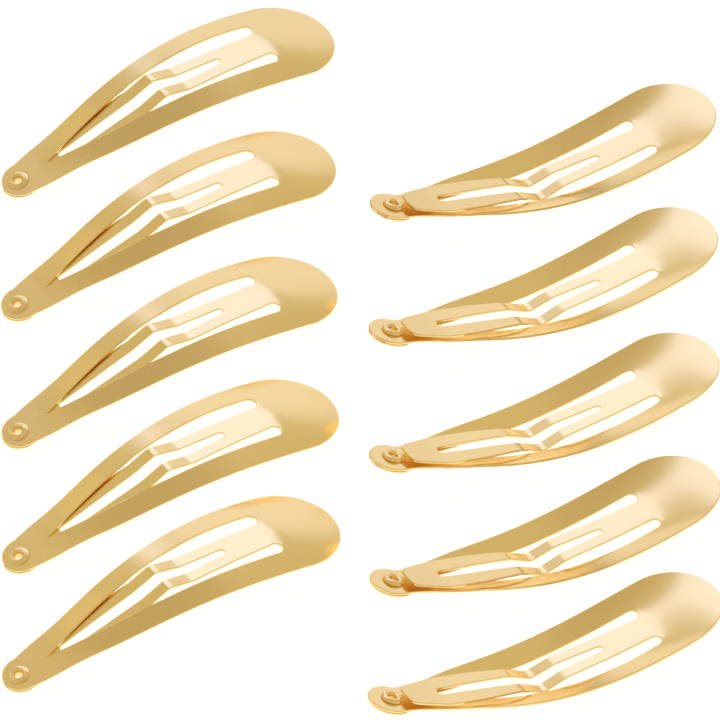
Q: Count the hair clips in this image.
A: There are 10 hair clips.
